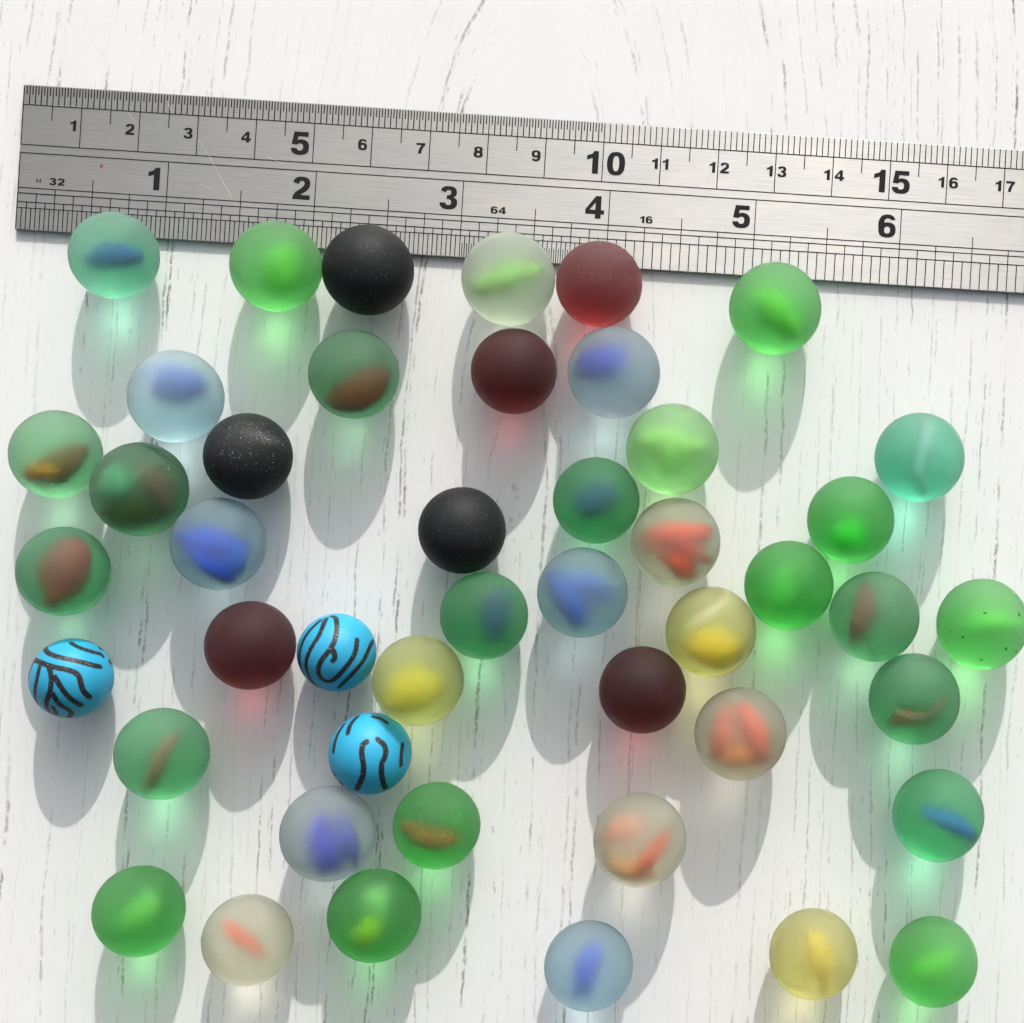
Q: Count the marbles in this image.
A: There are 46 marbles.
